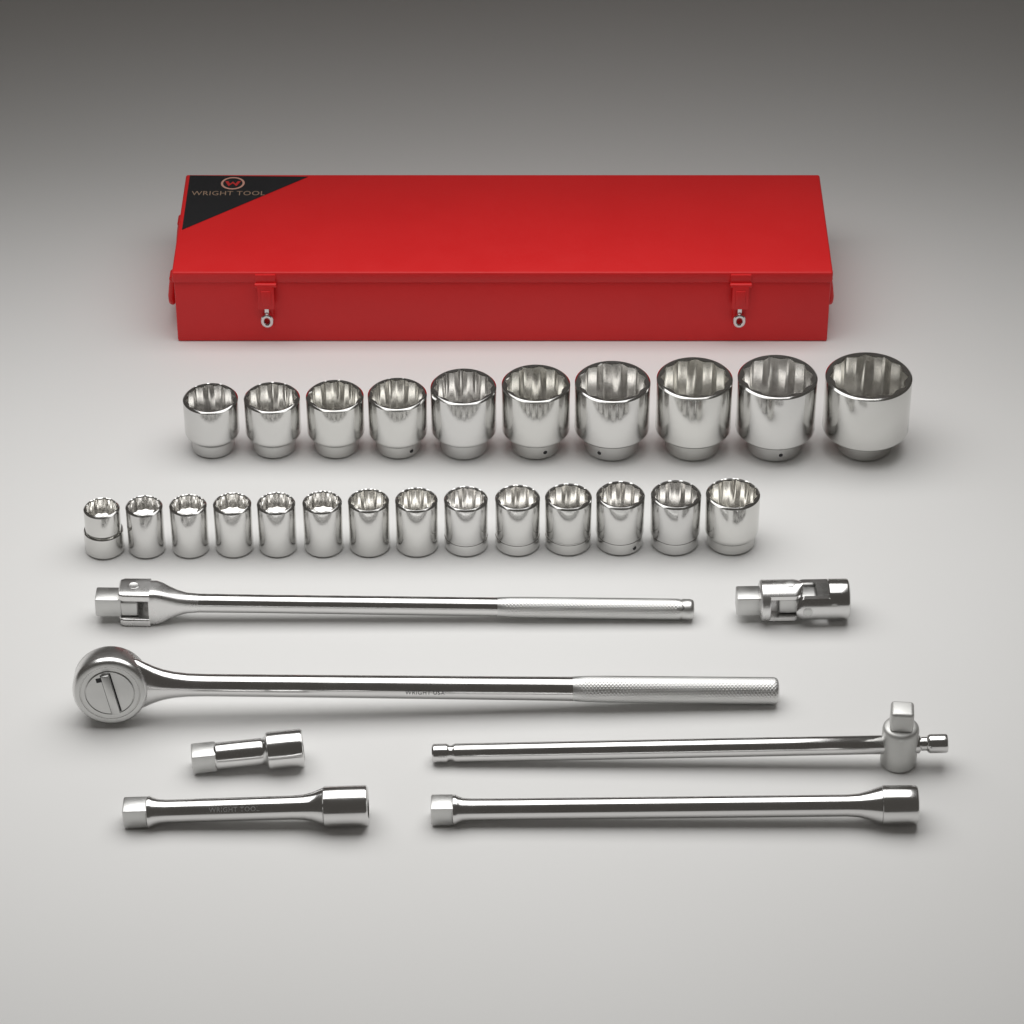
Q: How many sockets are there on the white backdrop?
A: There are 24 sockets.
